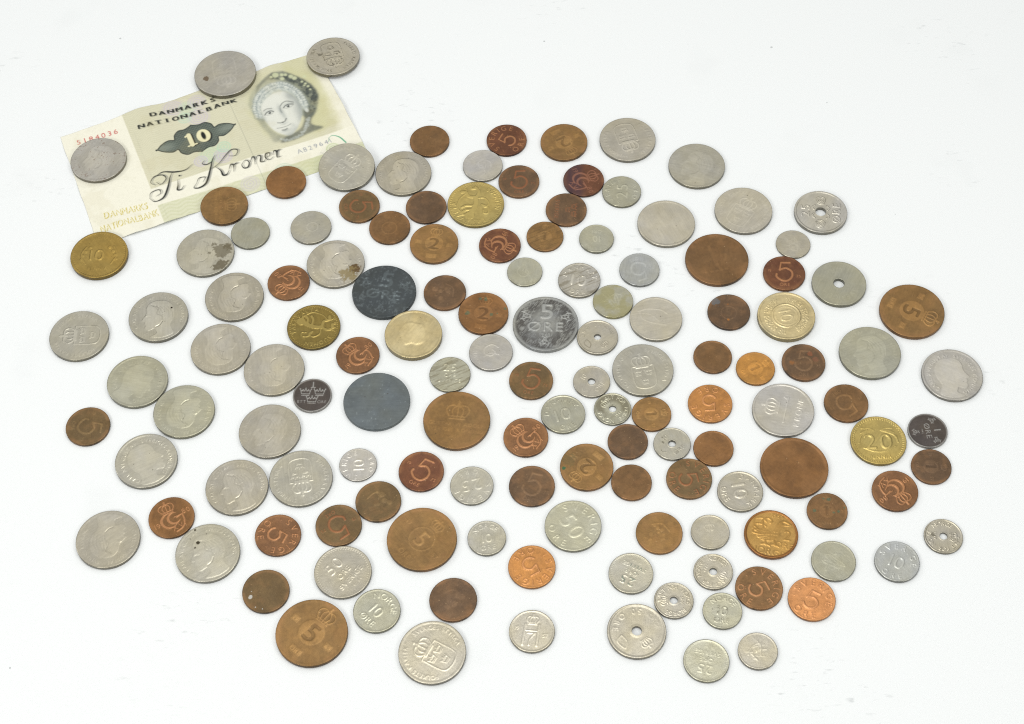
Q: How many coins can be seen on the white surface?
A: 135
